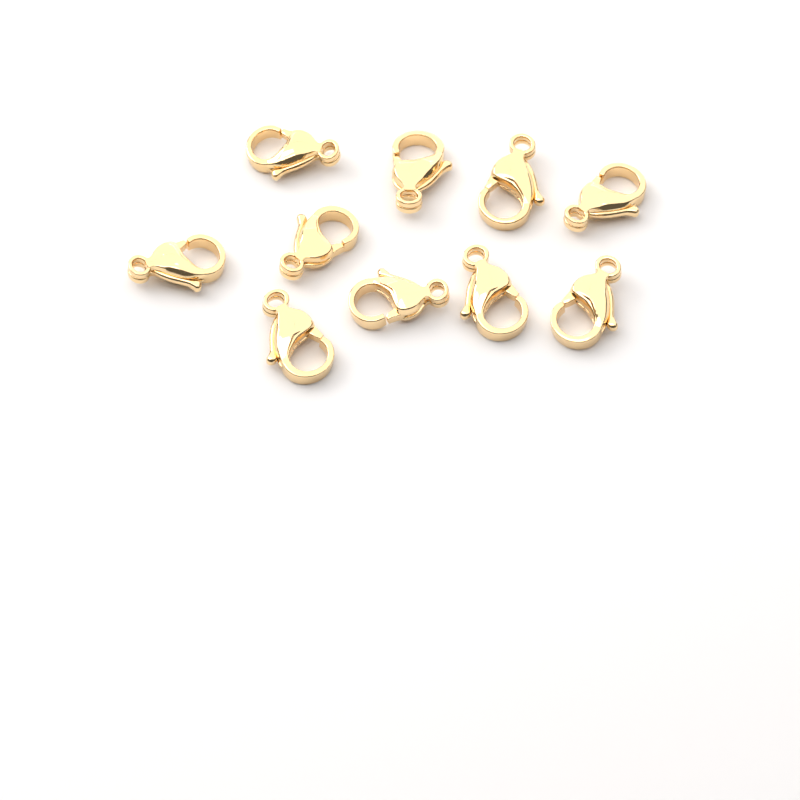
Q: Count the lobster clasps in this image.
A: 10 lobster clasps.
